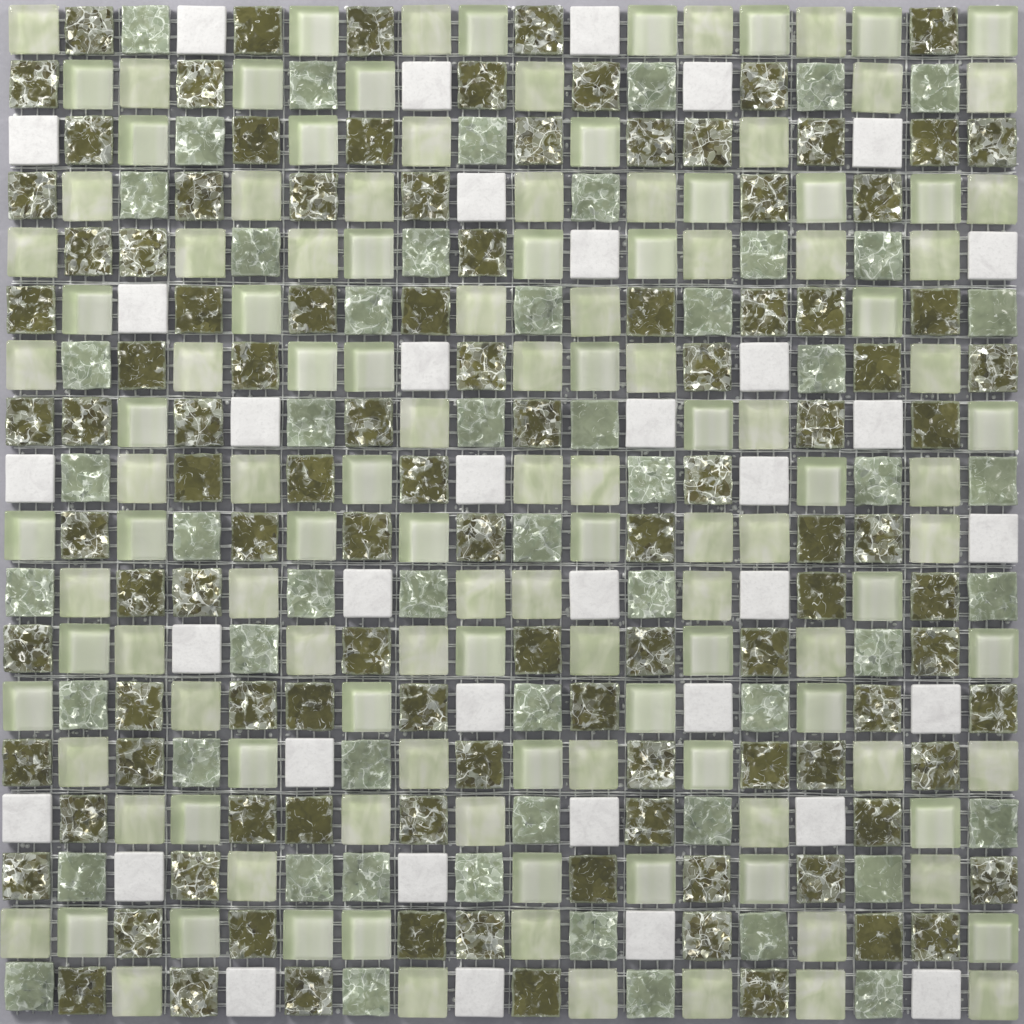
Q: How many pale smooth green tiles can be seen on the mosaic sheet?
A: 126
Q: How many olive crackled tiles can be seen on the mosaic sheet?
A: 108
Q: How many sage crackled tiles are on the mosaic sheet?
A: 54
